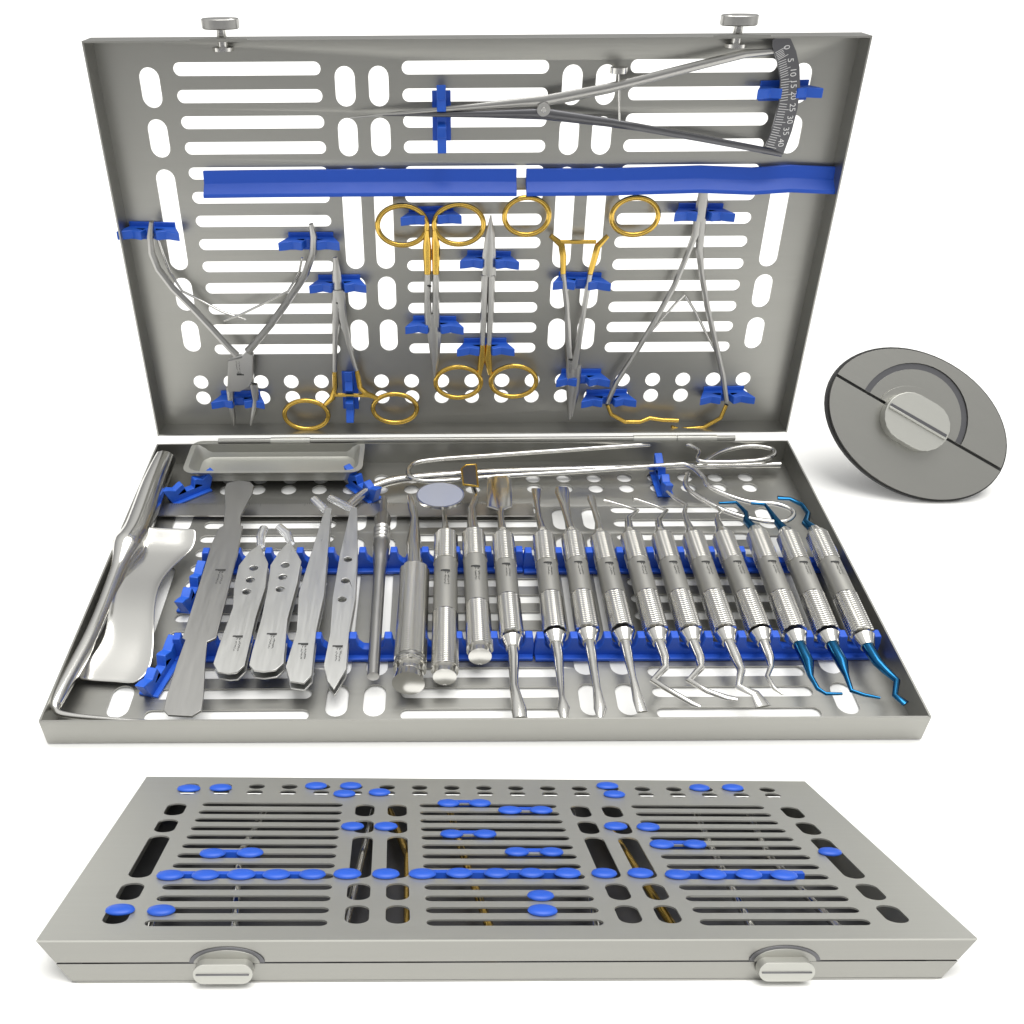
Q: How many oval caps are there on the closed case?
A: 49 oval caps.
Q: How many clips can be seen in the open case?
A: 21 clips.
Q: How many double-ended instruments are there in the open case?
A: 11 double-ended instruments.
